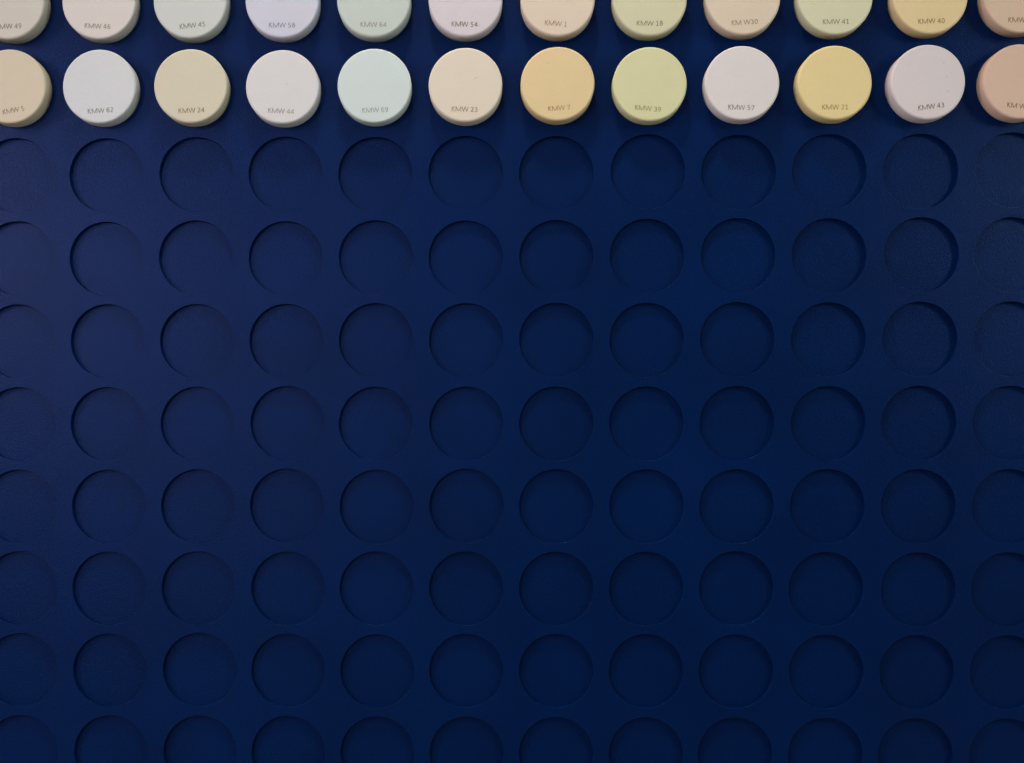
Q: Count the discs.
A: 24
